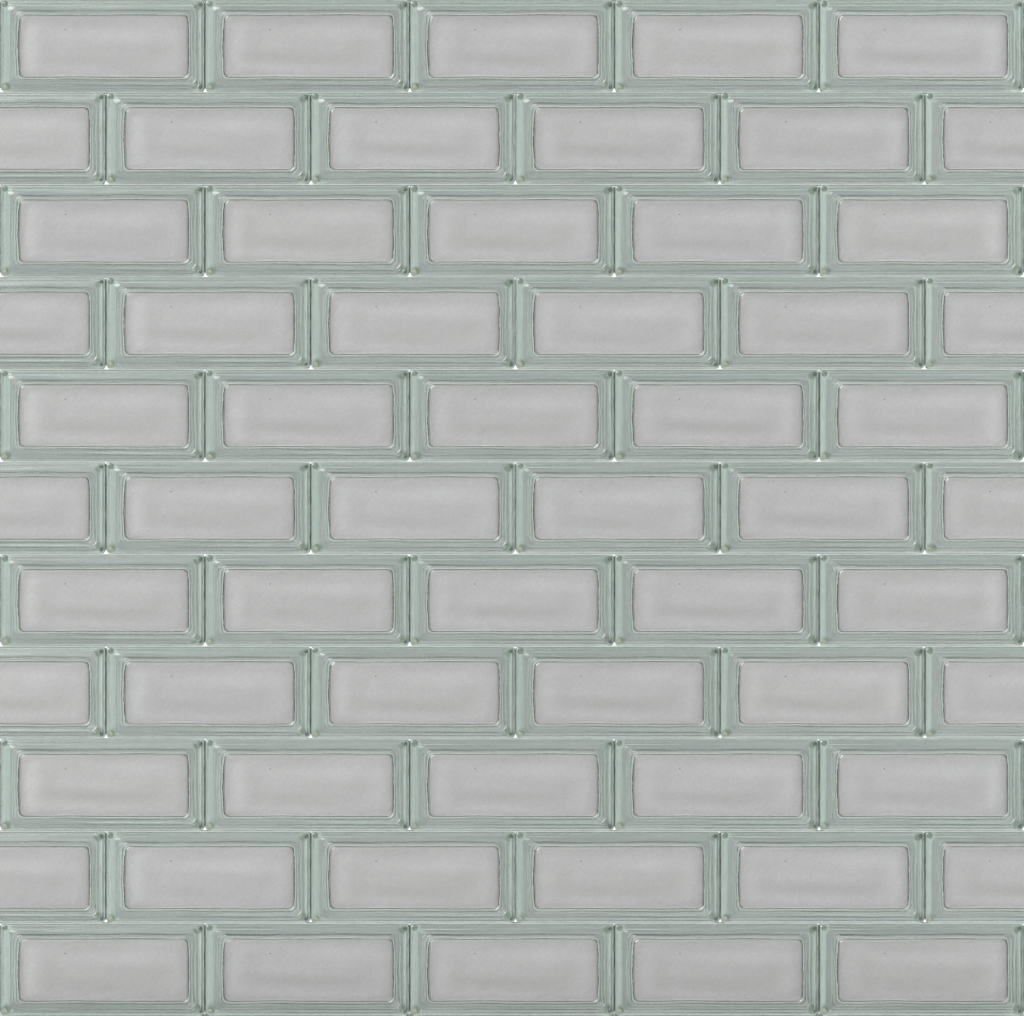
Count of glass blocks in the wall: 60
